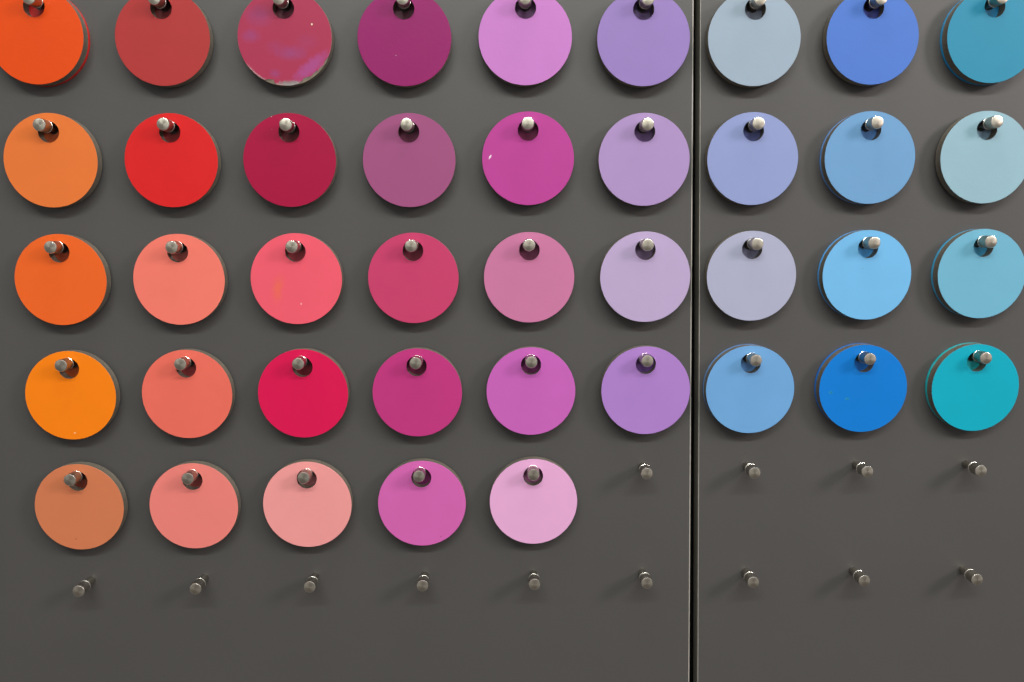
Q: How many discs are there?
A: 41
